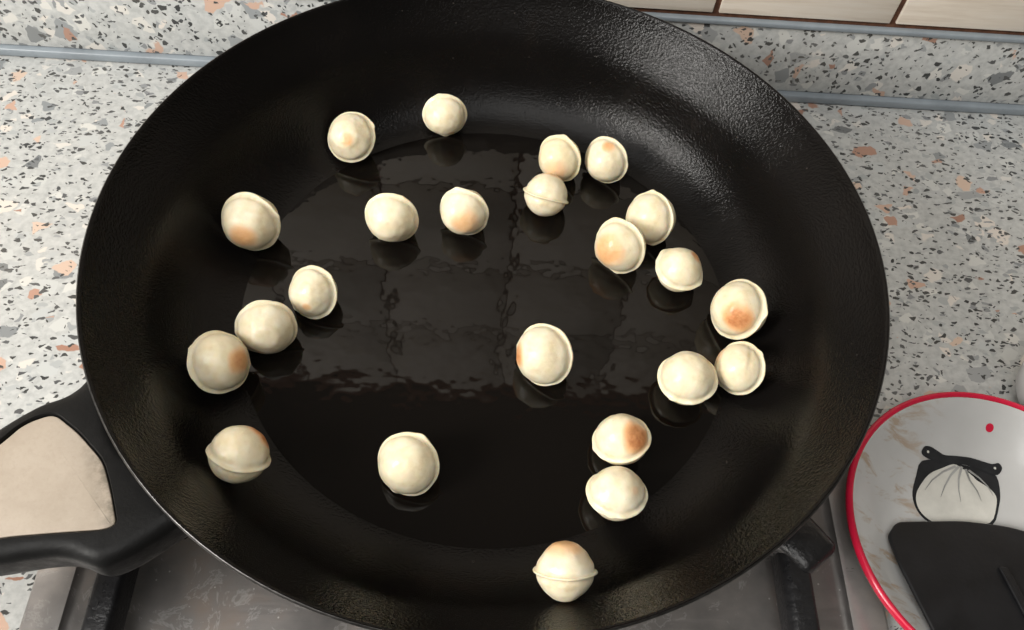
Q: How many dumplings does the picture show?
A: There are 23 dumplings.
